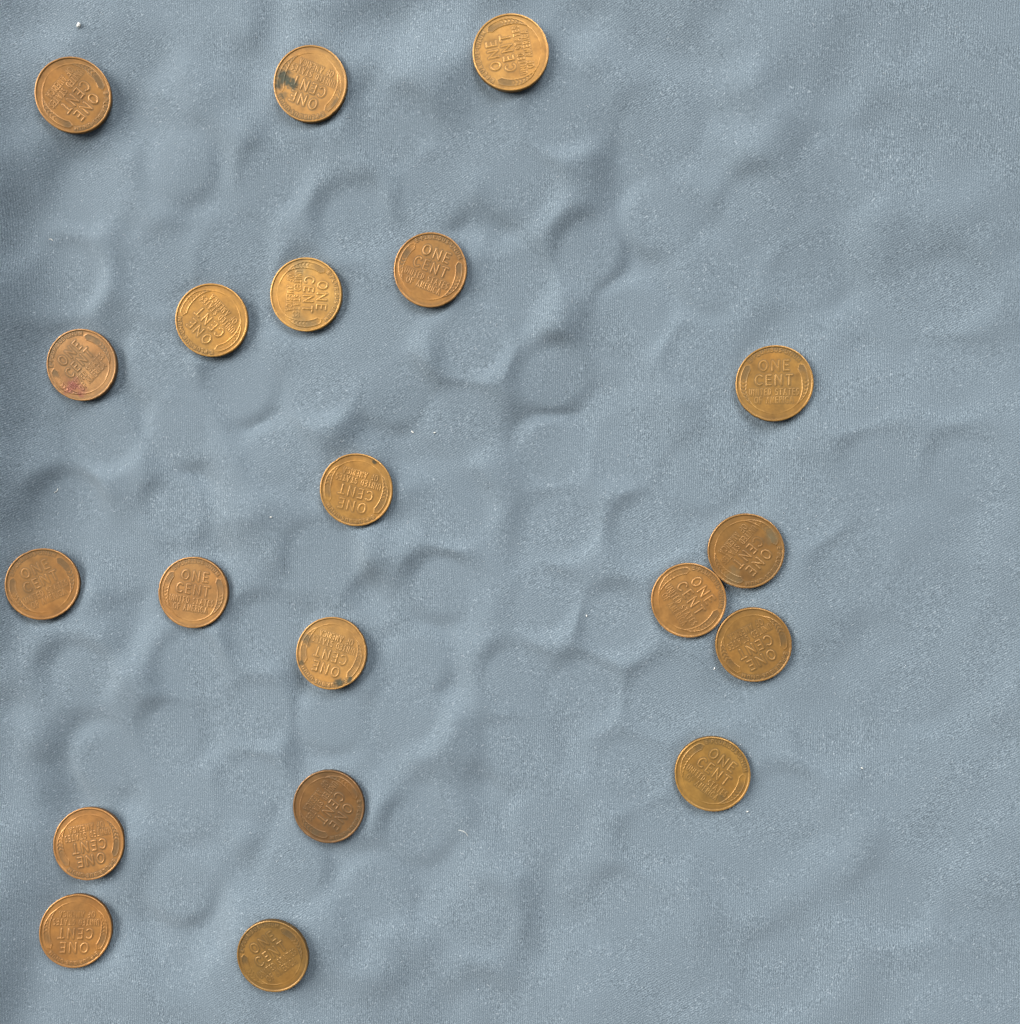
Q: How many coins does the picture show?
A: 20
